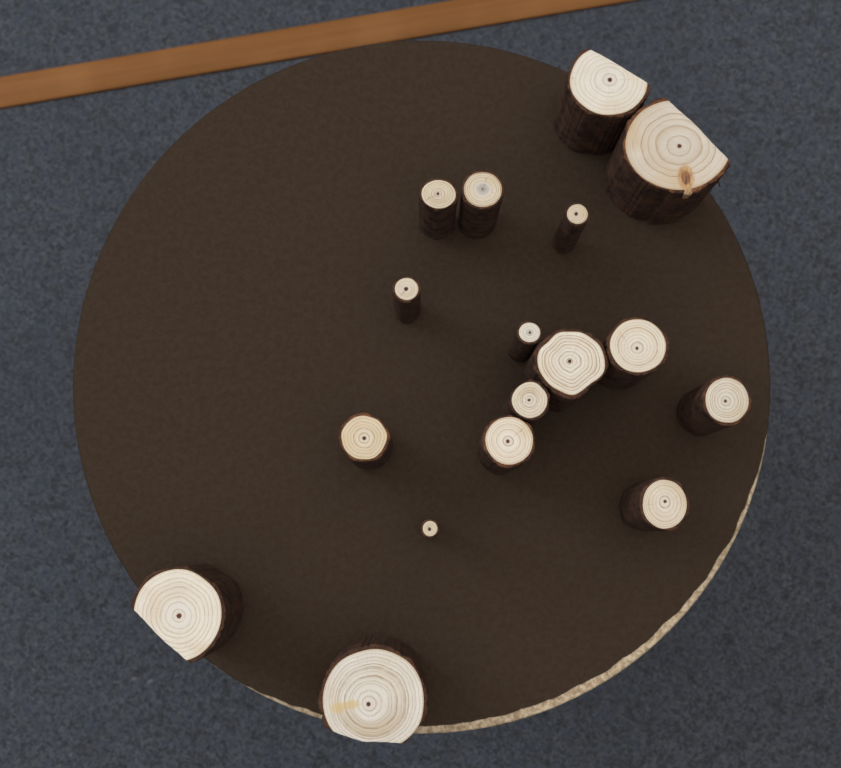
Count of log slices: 17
